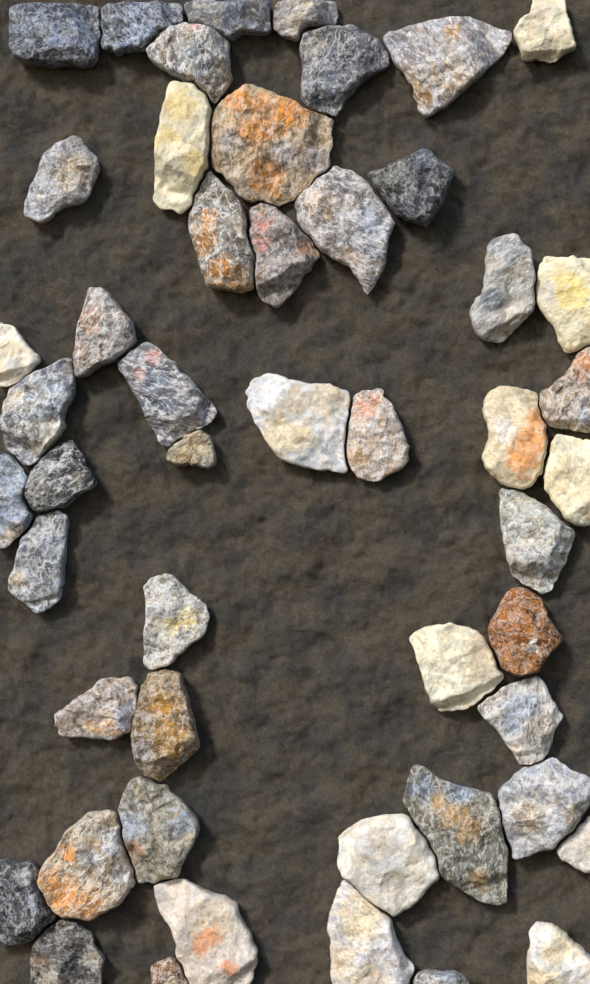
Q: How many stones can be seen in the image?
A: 50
